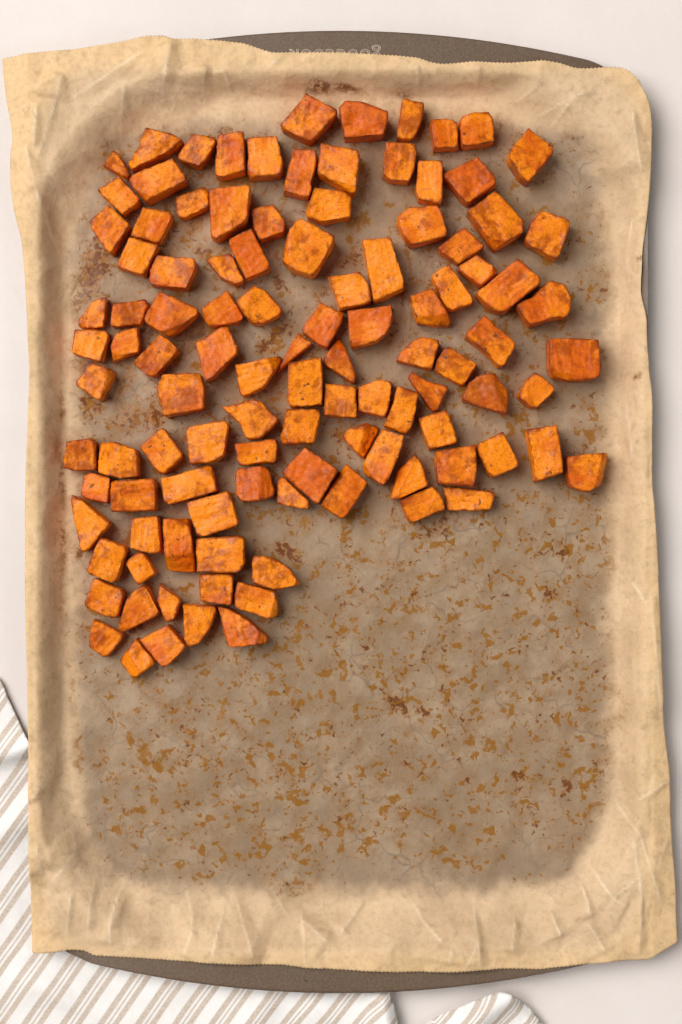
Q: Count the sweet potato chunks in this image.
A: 109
